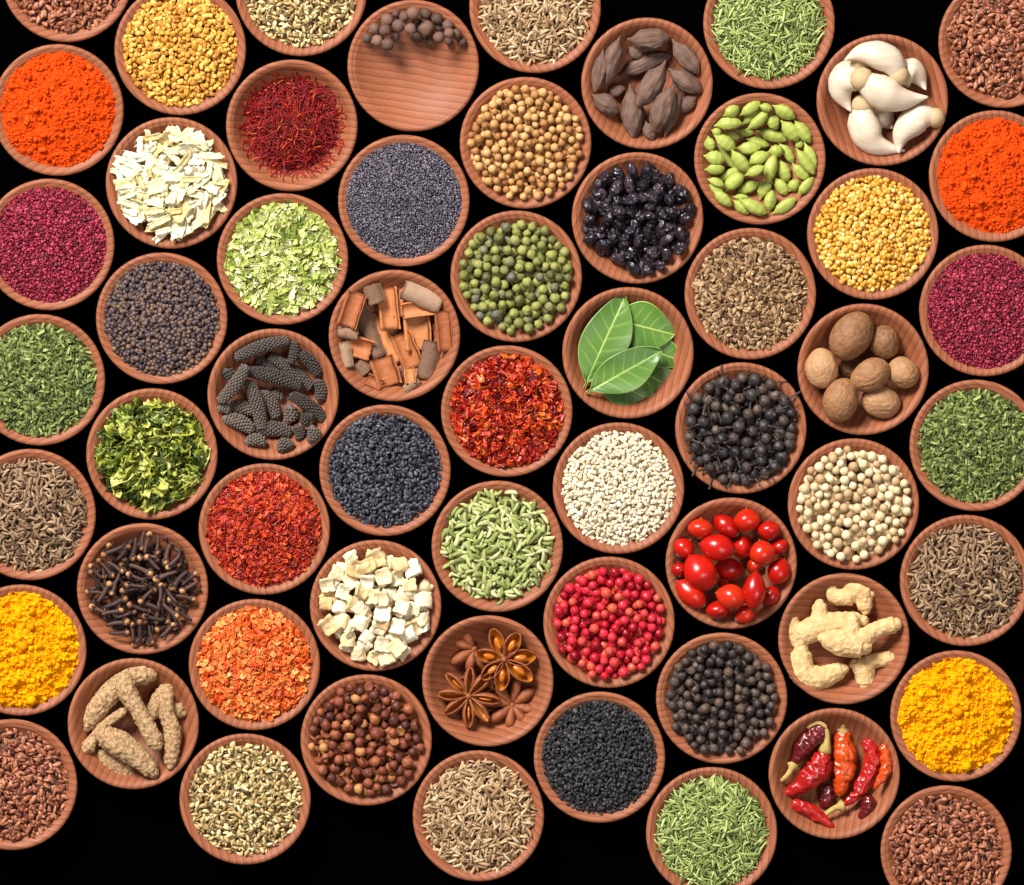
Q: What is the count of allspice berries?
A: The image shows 25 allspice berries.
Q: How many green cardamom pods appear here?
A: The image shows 47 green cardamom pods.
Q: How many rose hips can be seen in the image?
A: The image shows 21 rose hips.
